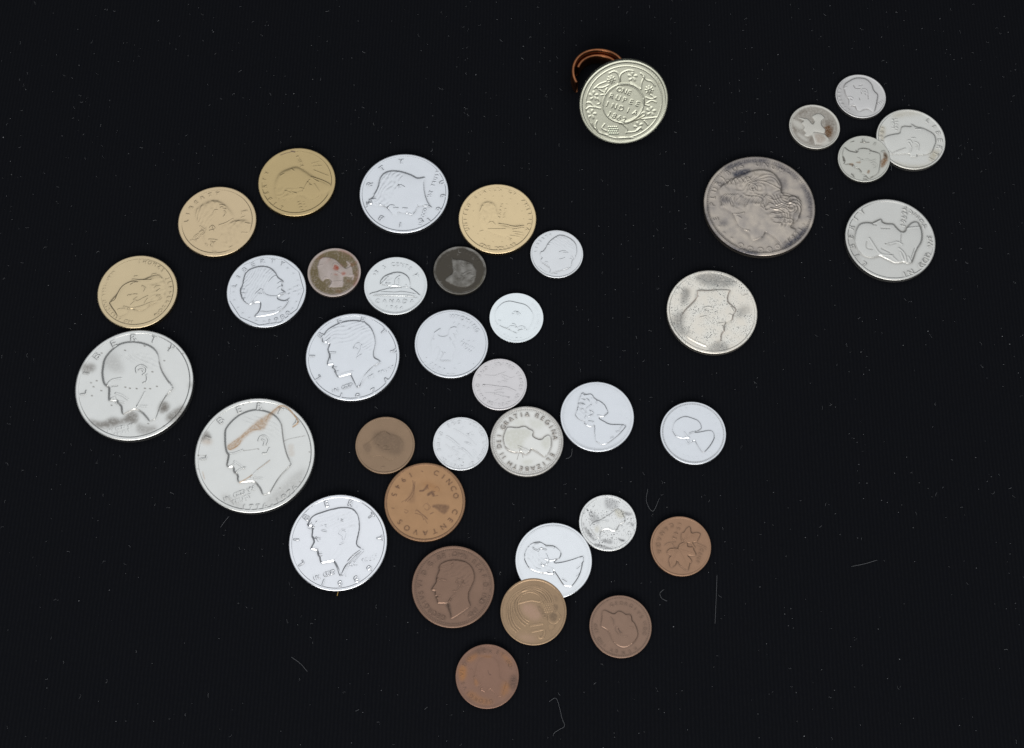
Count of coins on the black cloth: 38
